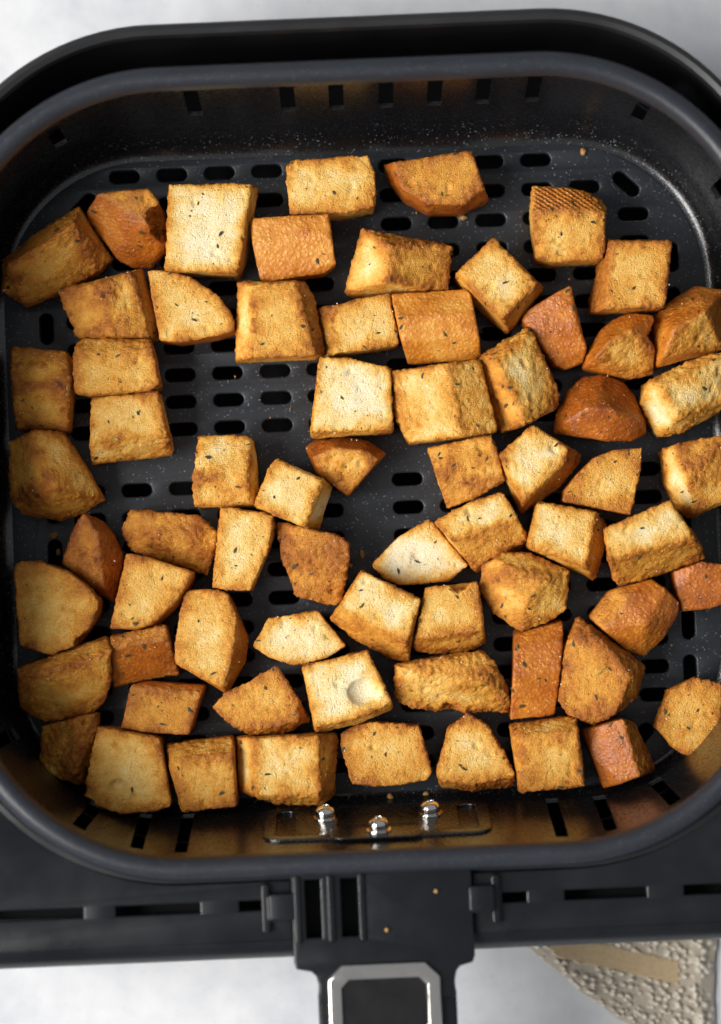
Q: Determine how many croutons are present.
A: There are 68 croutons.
